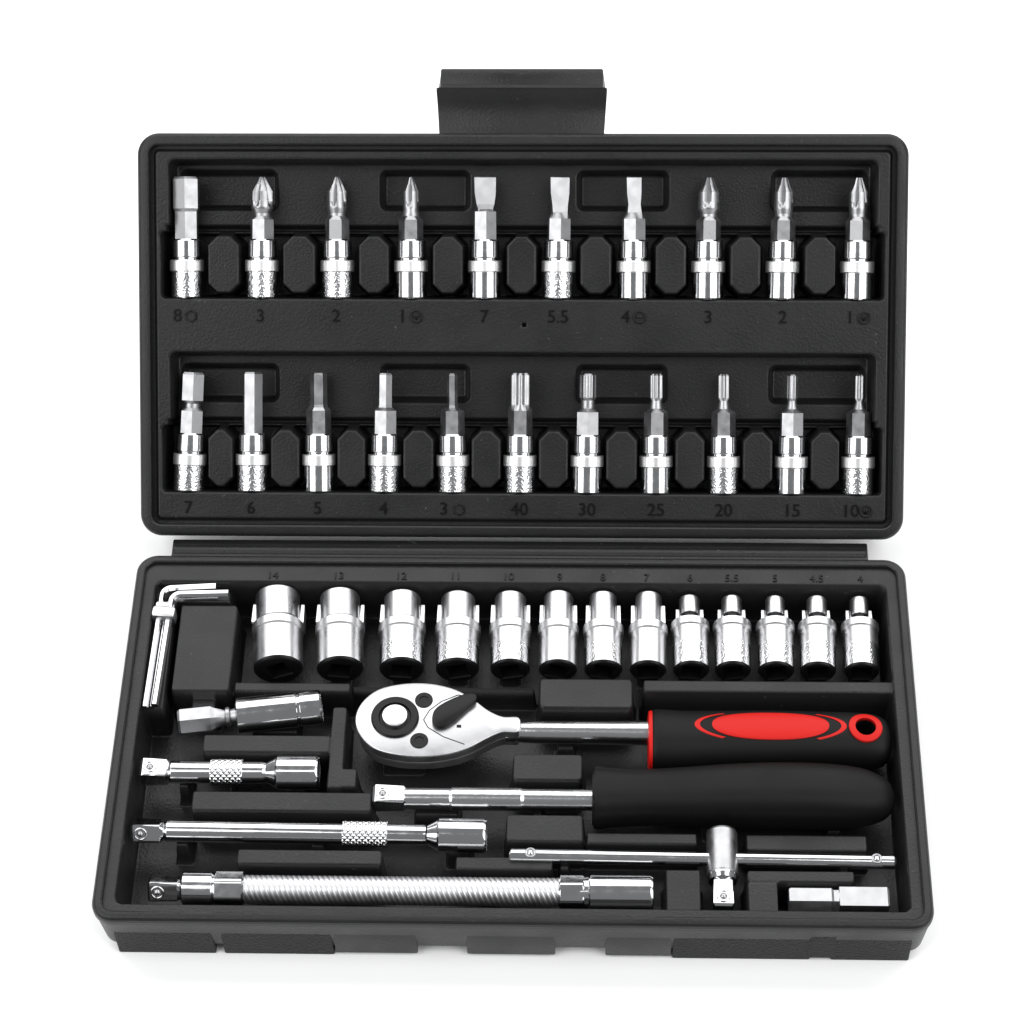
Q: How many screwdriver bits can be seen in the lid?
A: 21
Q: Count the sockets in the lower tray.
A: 13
